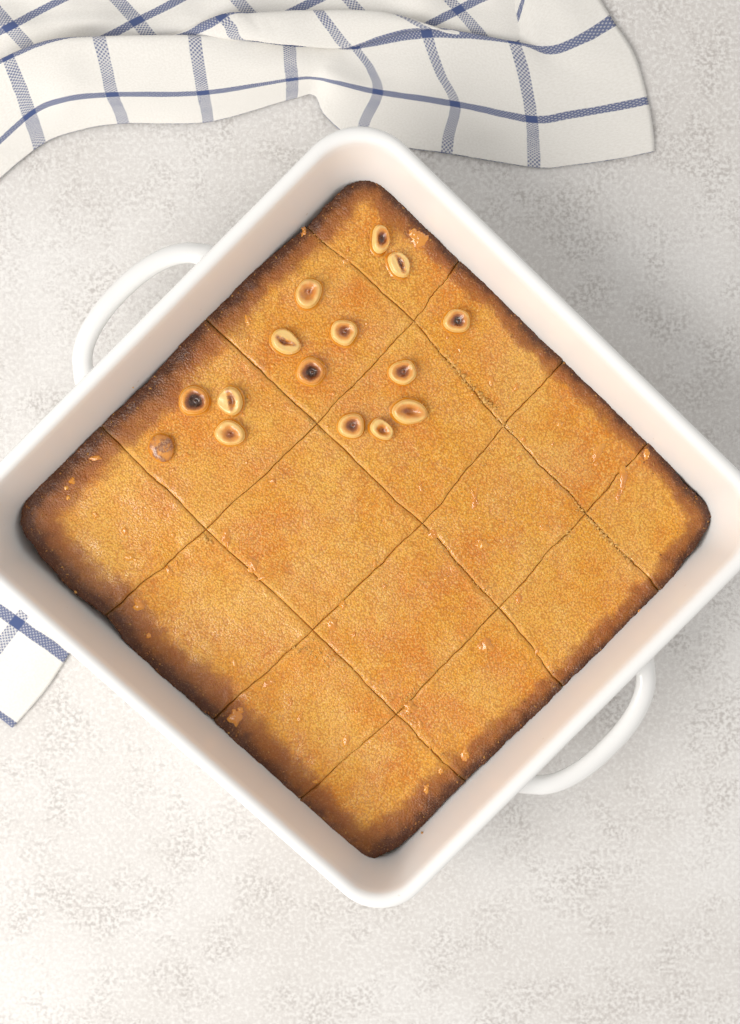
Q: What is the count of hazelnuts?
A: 15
